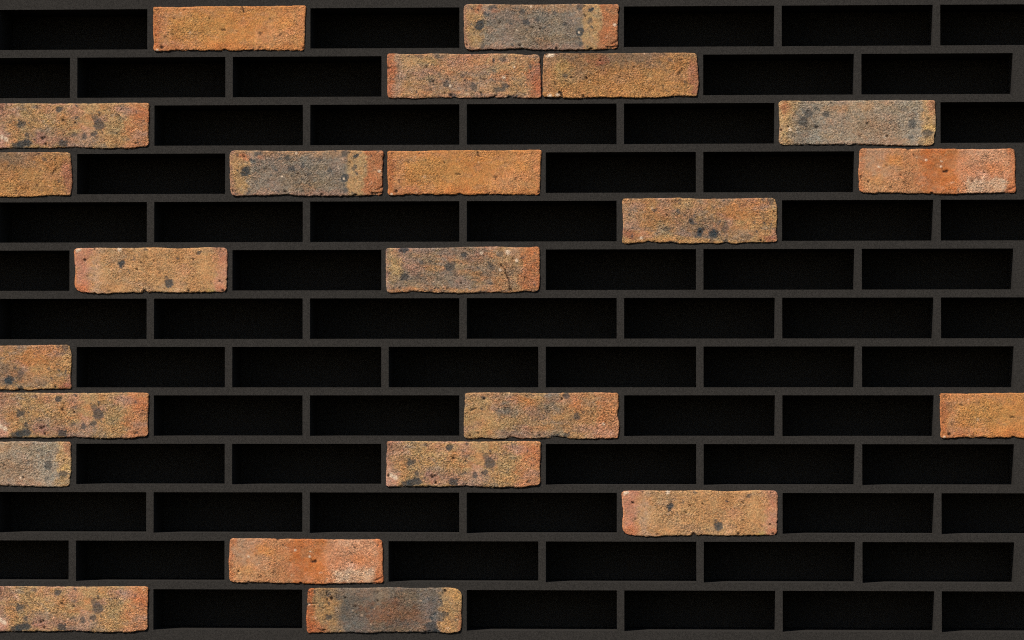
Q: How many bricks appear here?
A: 23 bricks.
